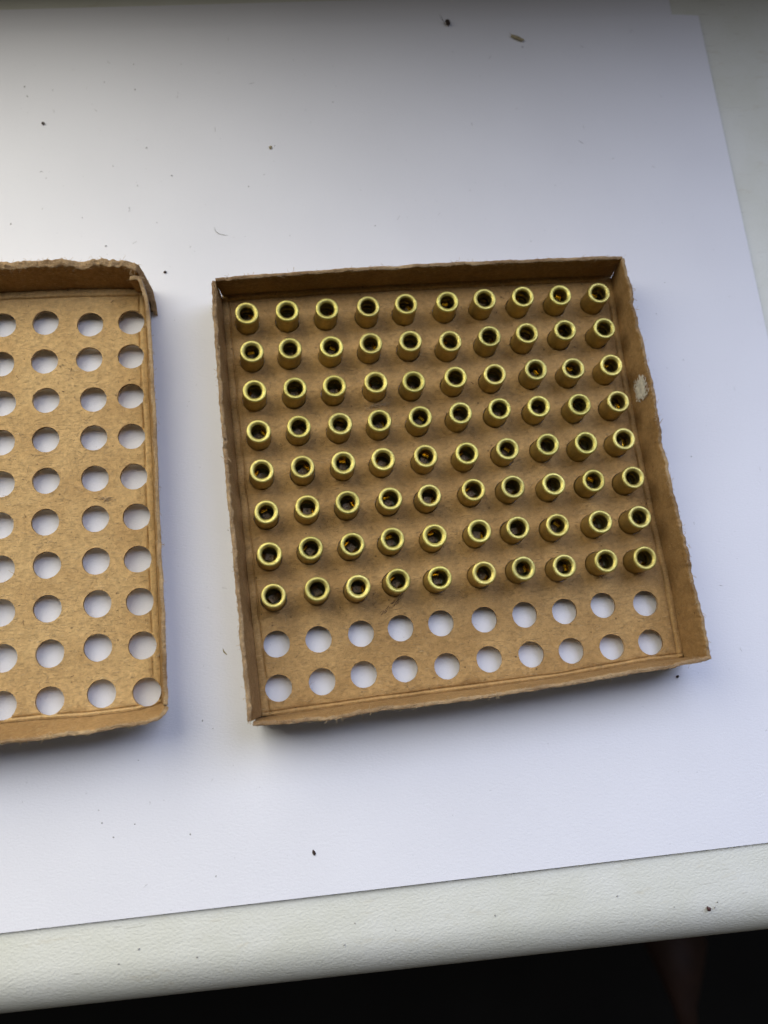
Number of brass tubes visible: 80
